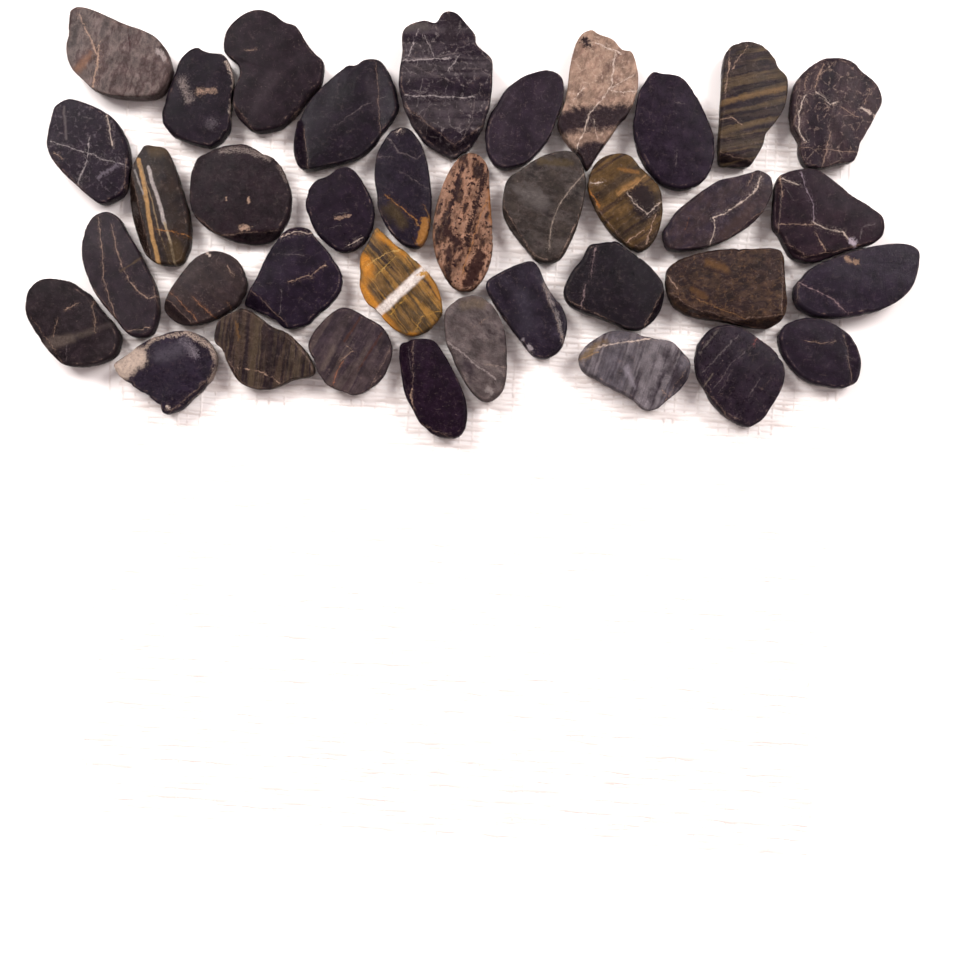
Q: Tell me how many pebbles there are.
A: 37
